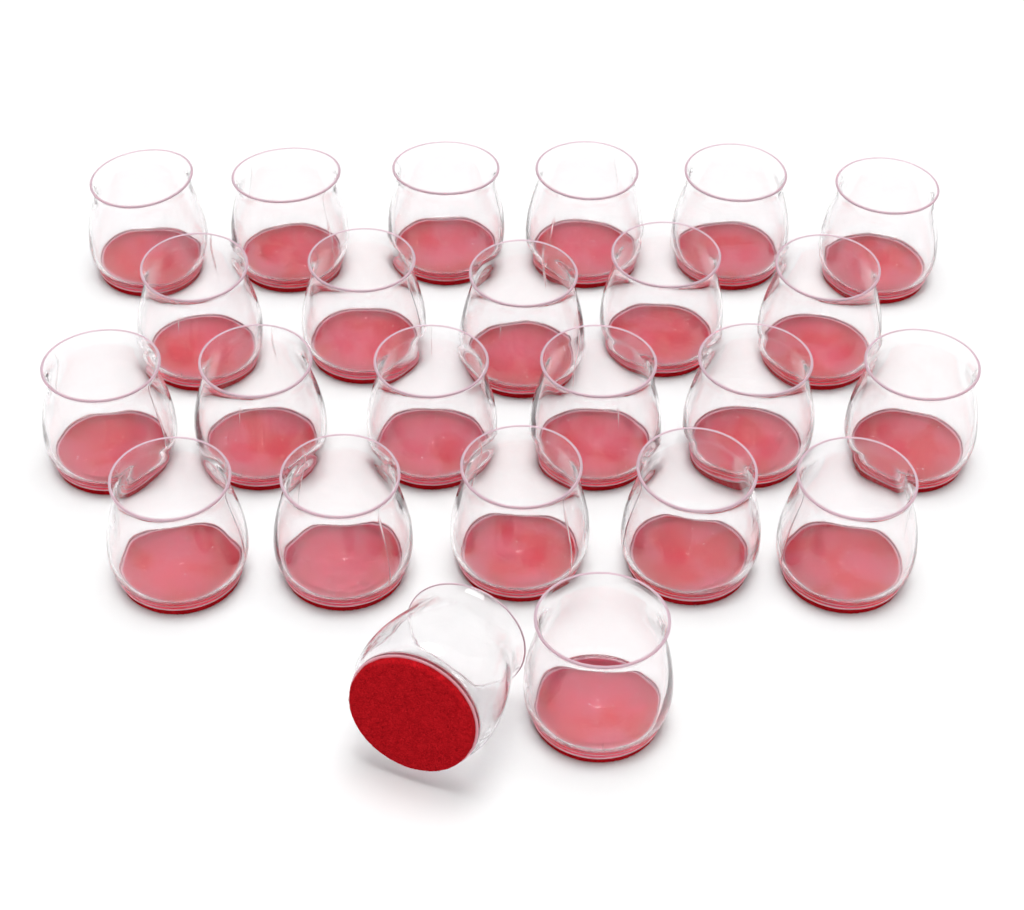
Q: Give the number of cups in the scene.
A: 24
